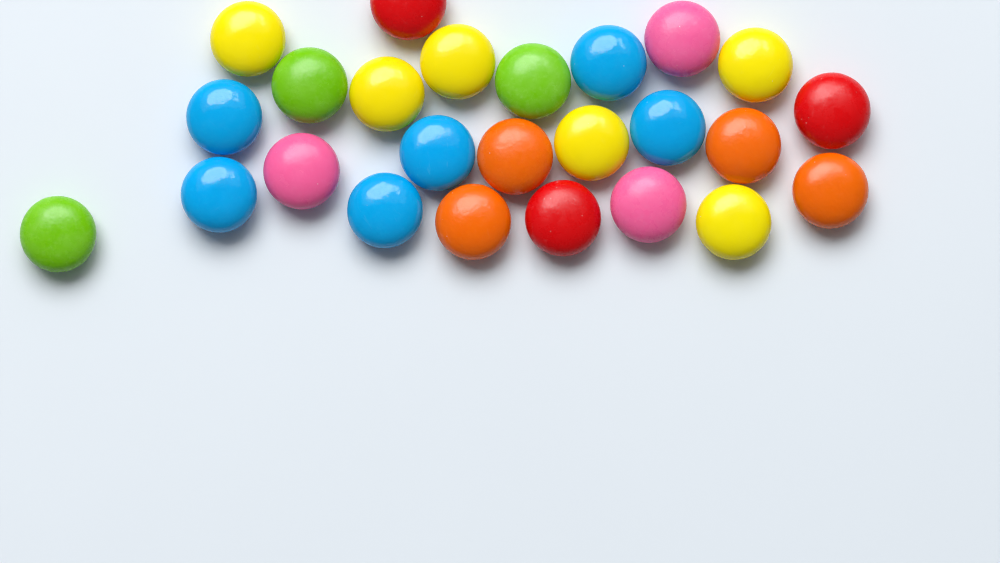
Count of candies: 25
